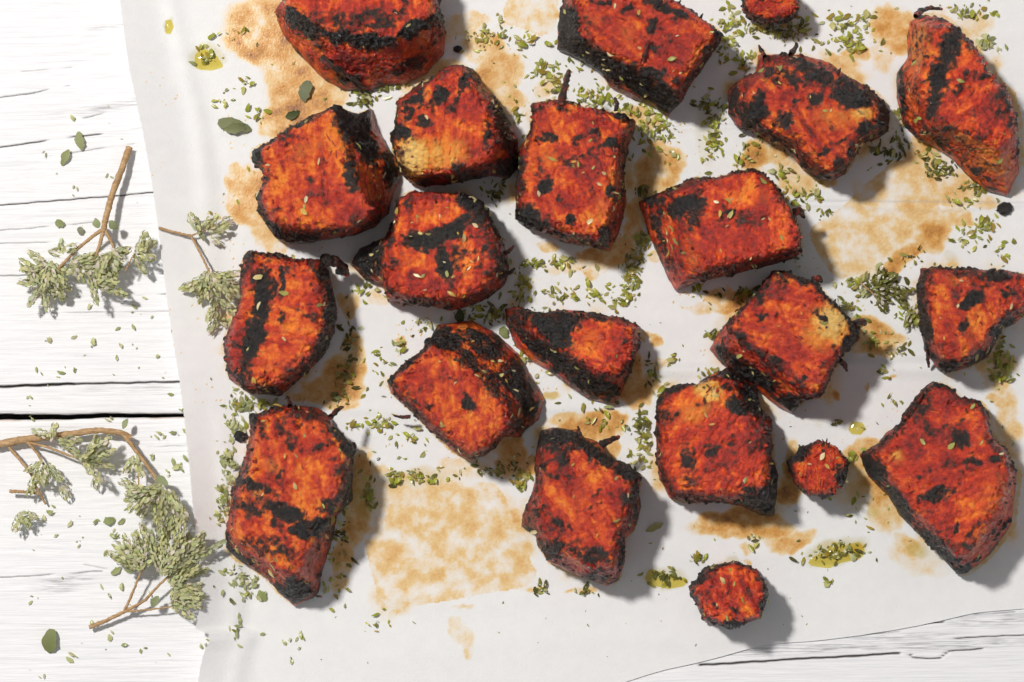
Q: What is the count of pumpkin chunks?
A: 21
